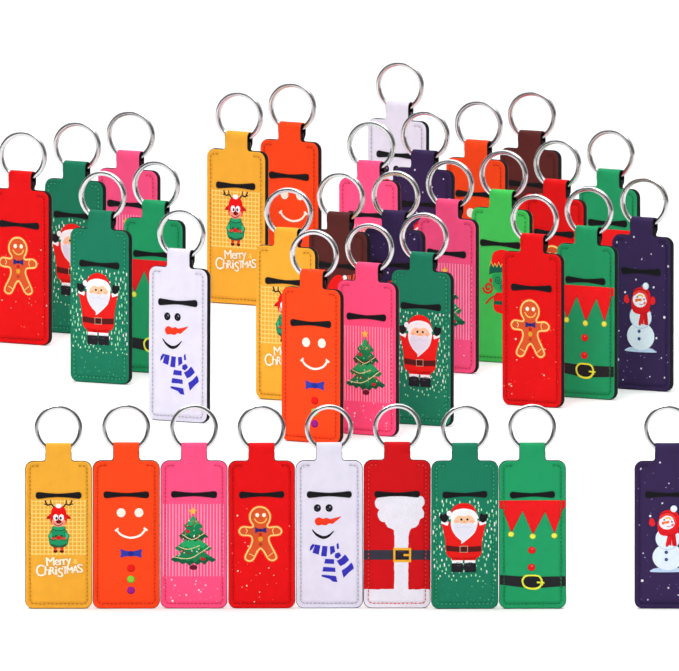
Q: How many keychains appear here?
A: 35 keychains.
